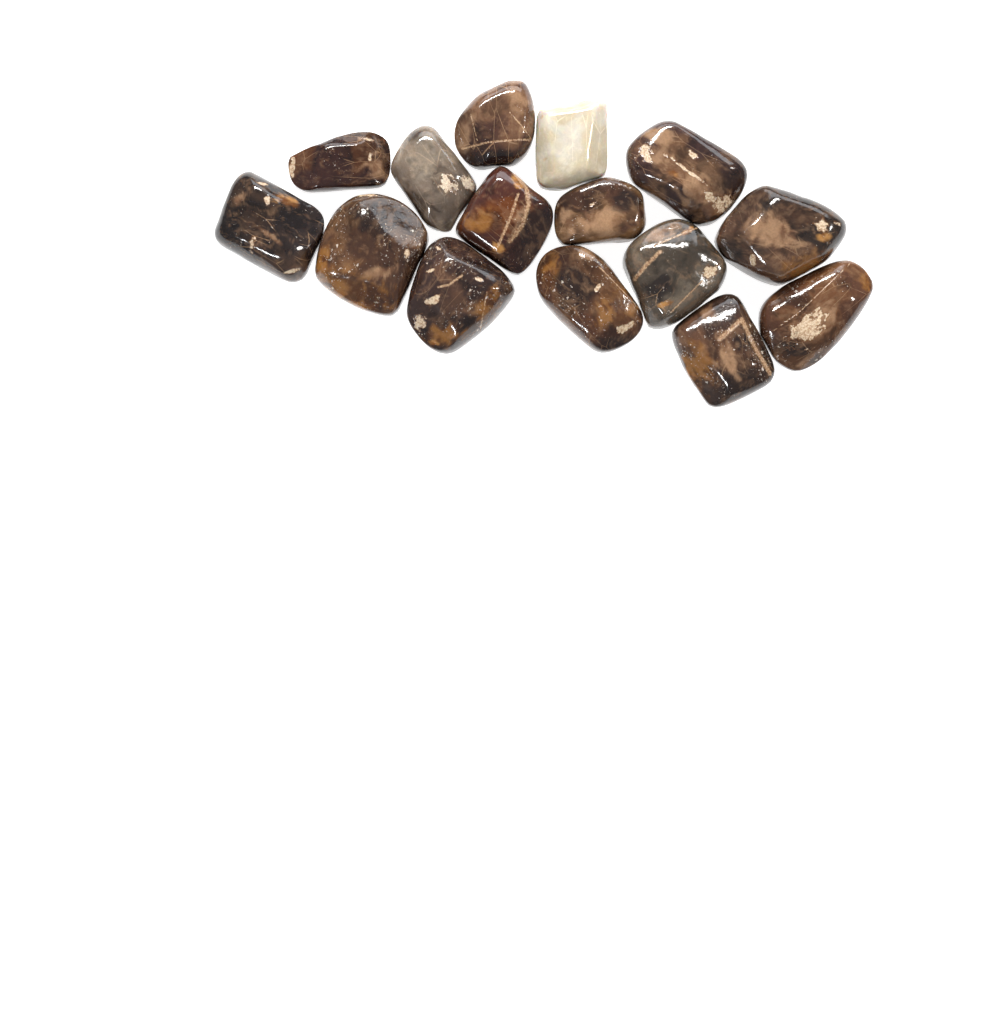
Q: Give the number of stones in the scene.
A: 15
